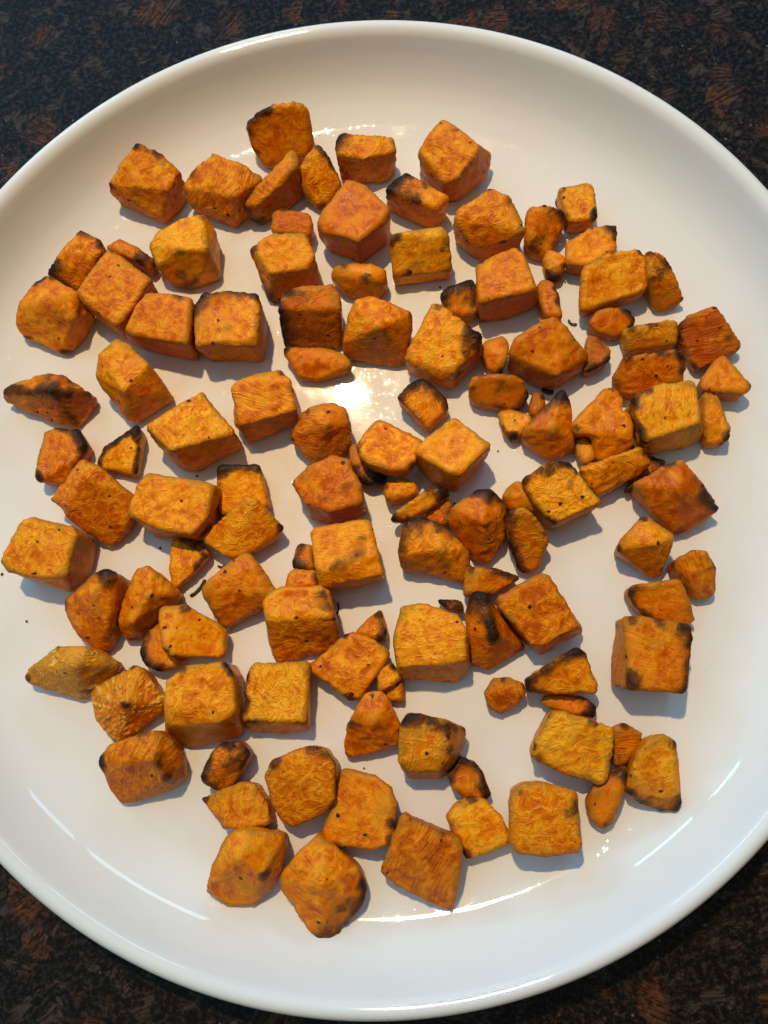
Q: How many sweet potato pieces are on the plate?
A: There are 125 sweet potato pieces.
